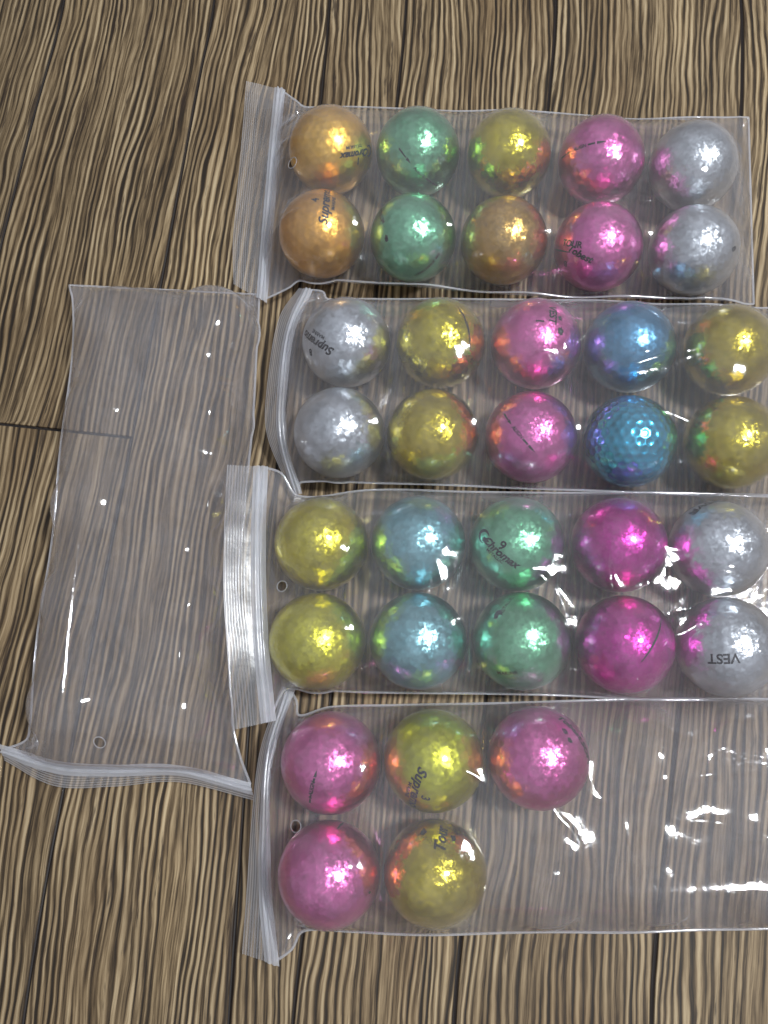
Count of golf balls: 35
